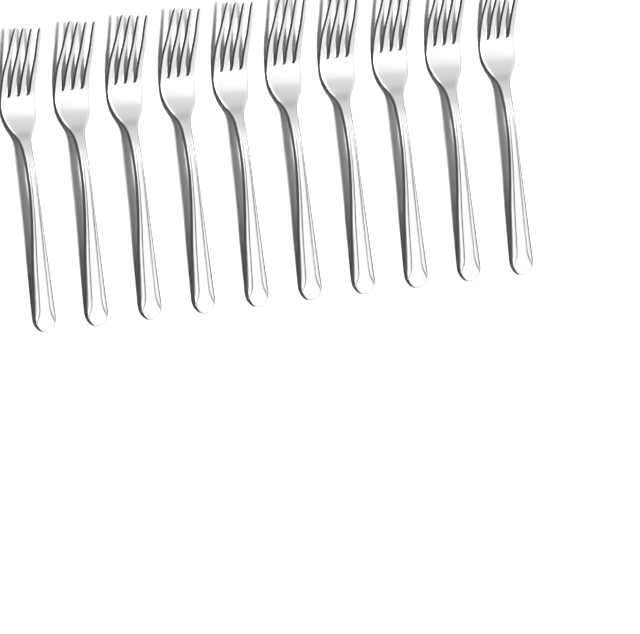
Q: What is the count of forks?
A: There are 10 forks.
